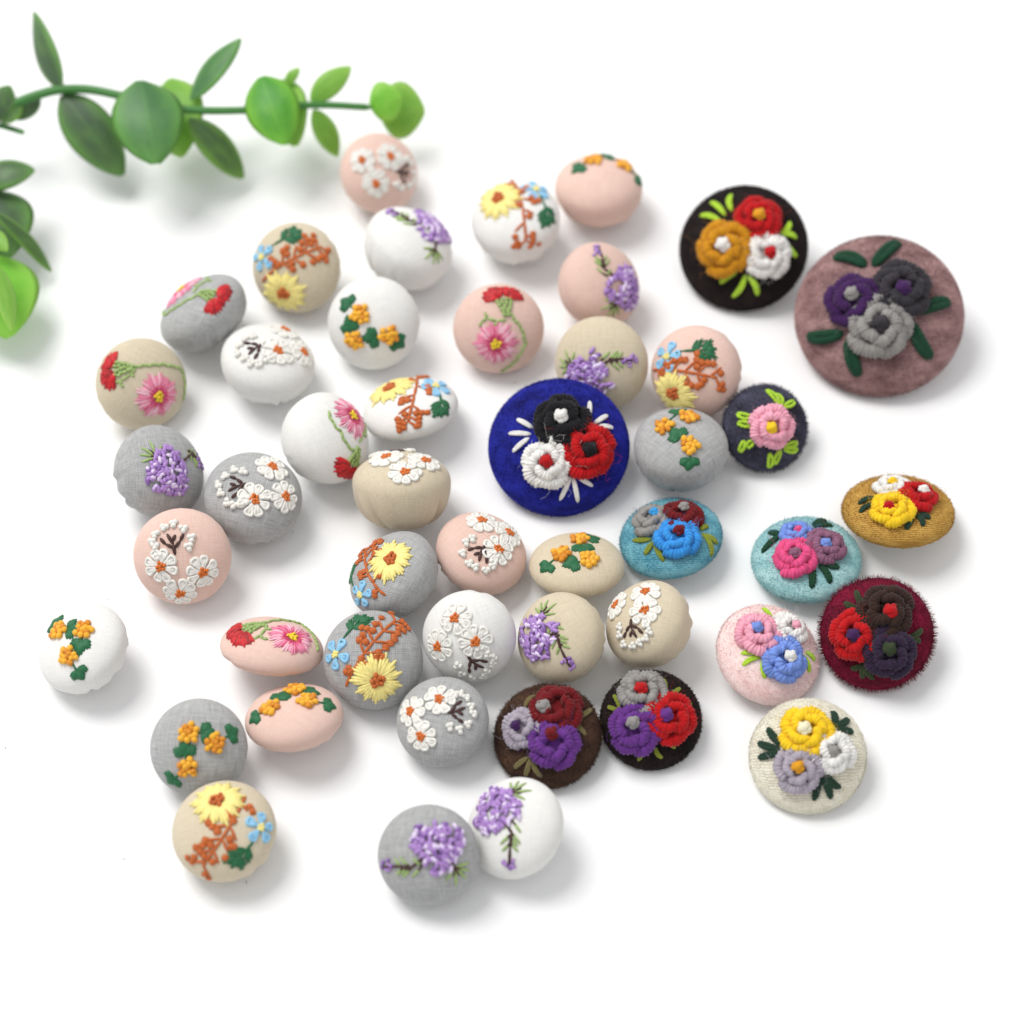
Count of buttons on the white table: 47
